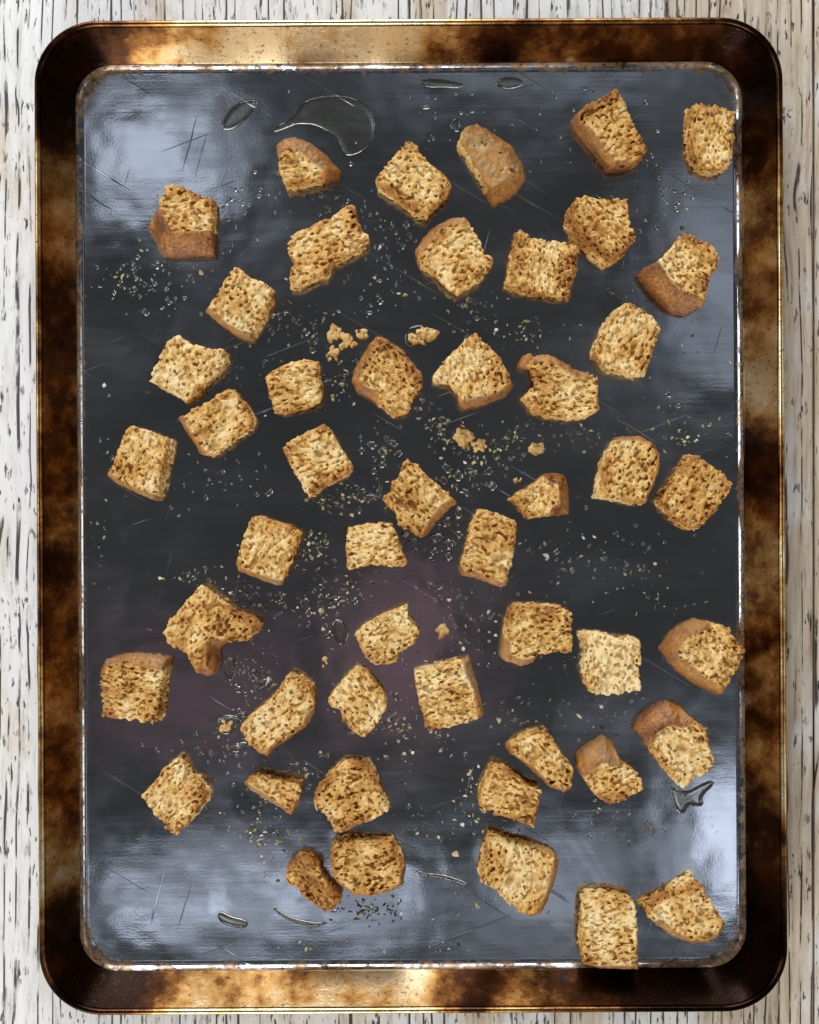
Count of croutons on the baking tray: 49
